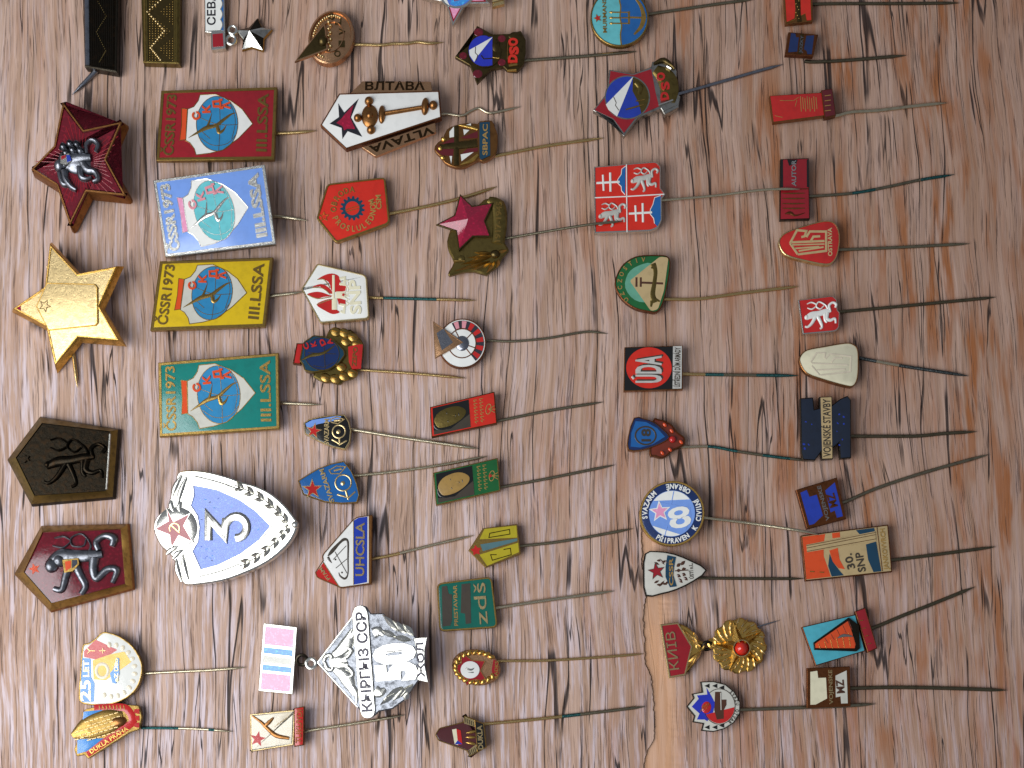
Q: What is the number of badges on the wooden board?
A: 57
